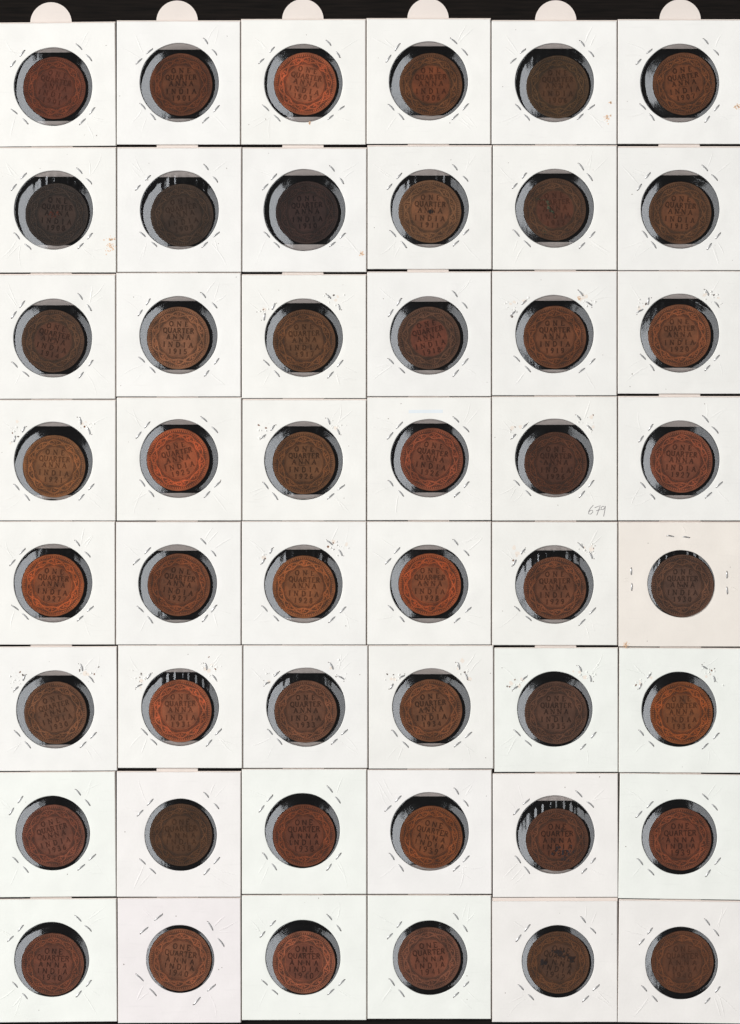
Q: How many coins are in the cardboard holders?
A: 48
